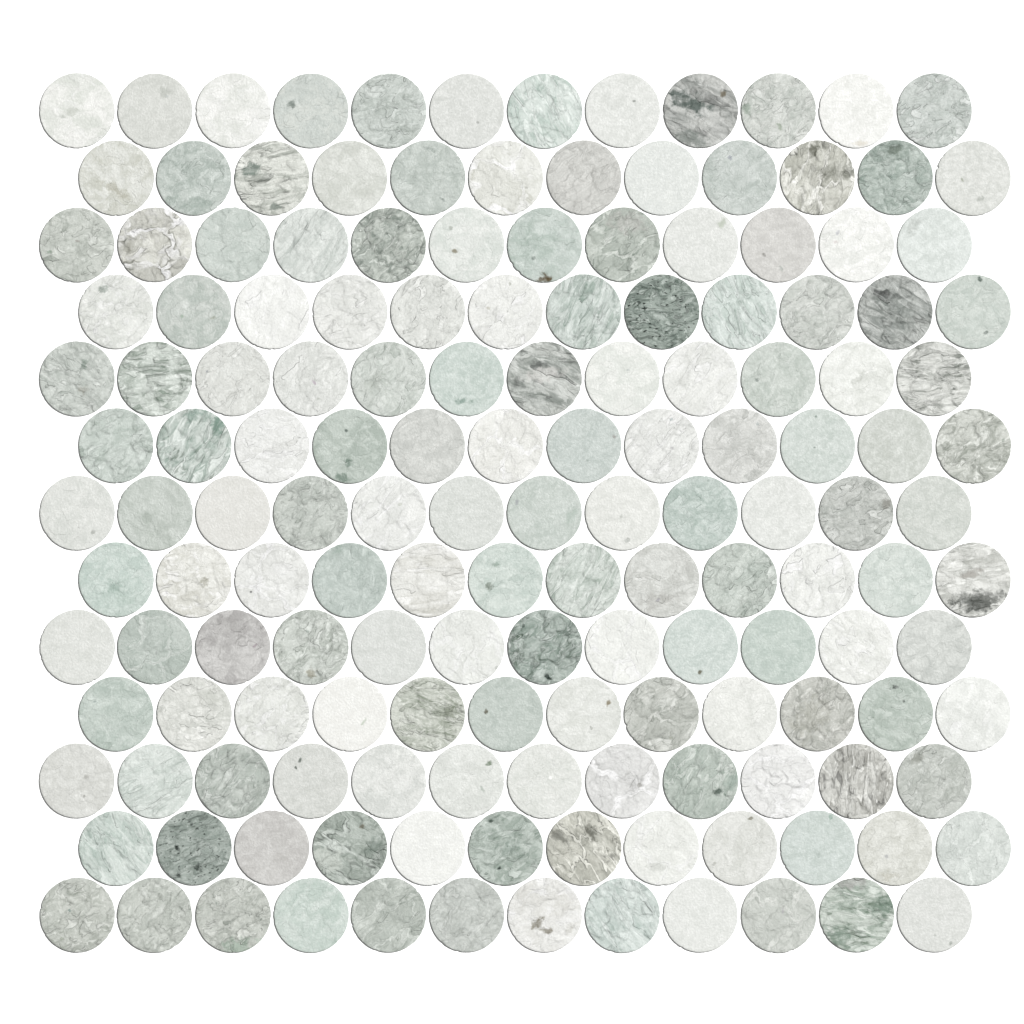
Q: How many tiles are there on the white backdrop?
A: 156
